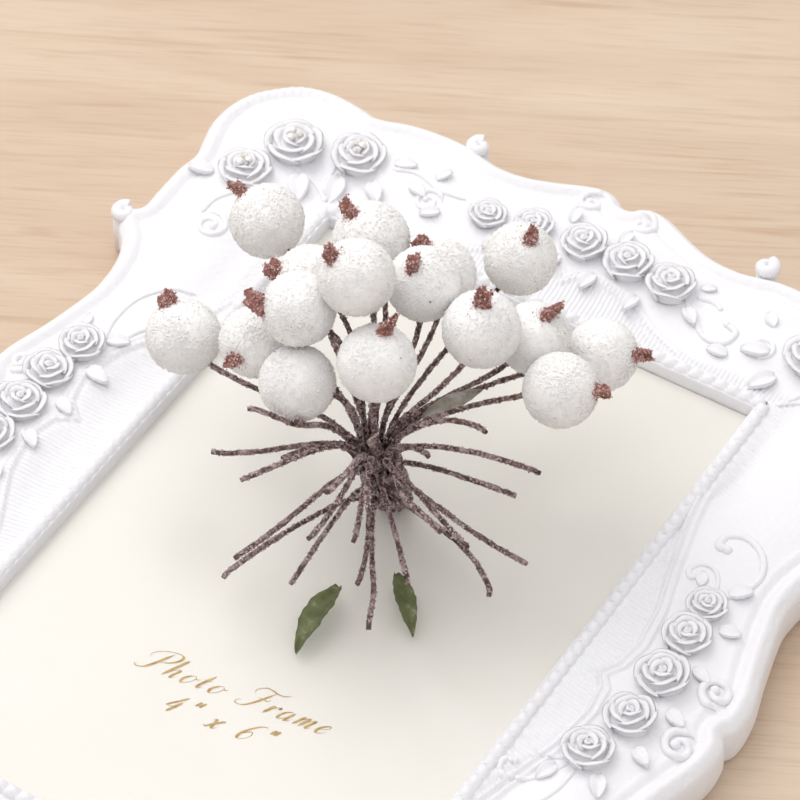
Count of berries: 16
